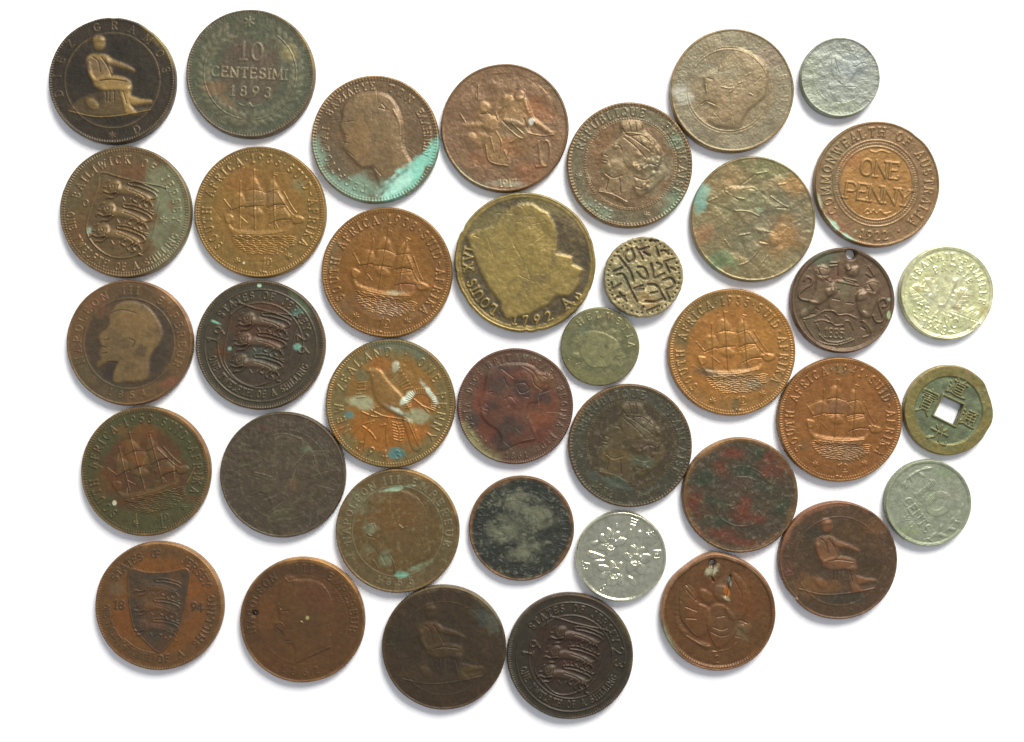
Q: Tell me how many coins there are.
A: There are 38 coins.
